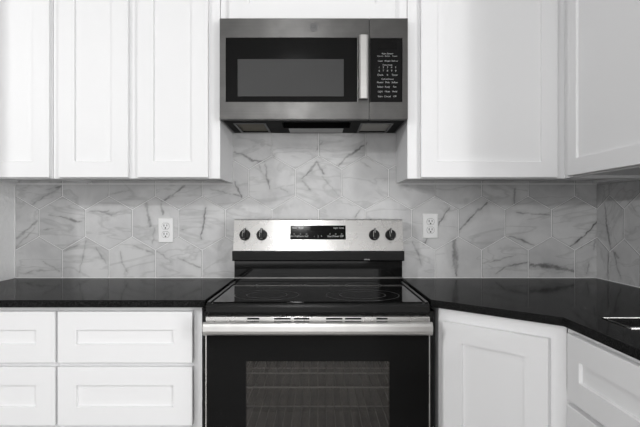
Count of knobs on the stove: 4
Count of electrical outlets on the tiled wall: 2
